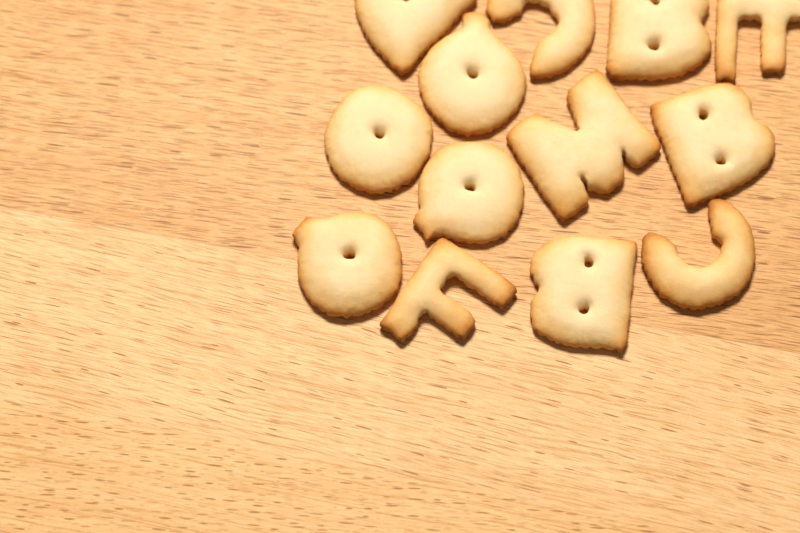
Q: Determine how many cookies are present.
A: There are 13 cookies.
